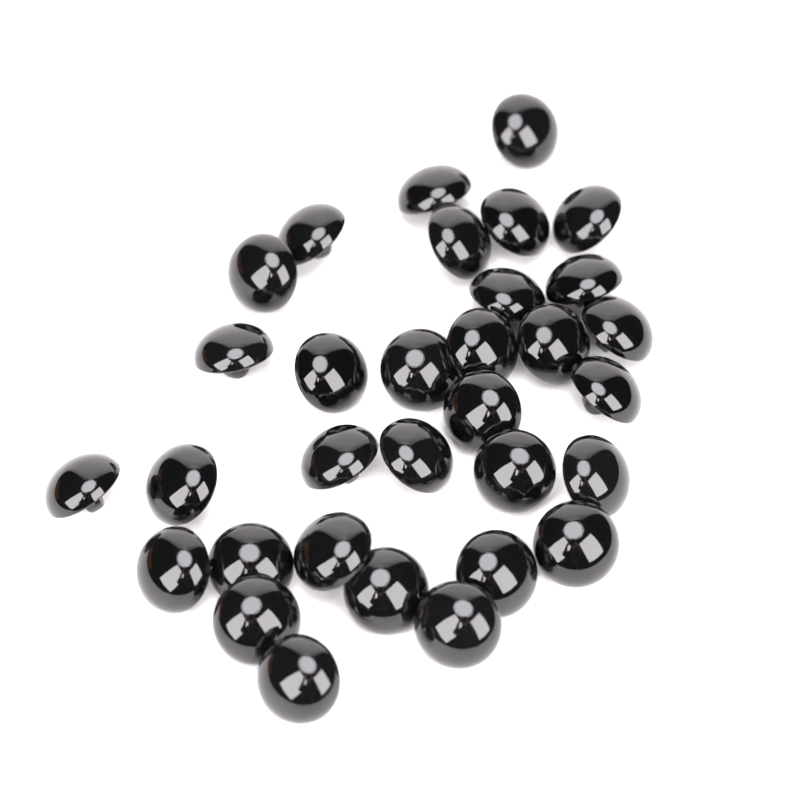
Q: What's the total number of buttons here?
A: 32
